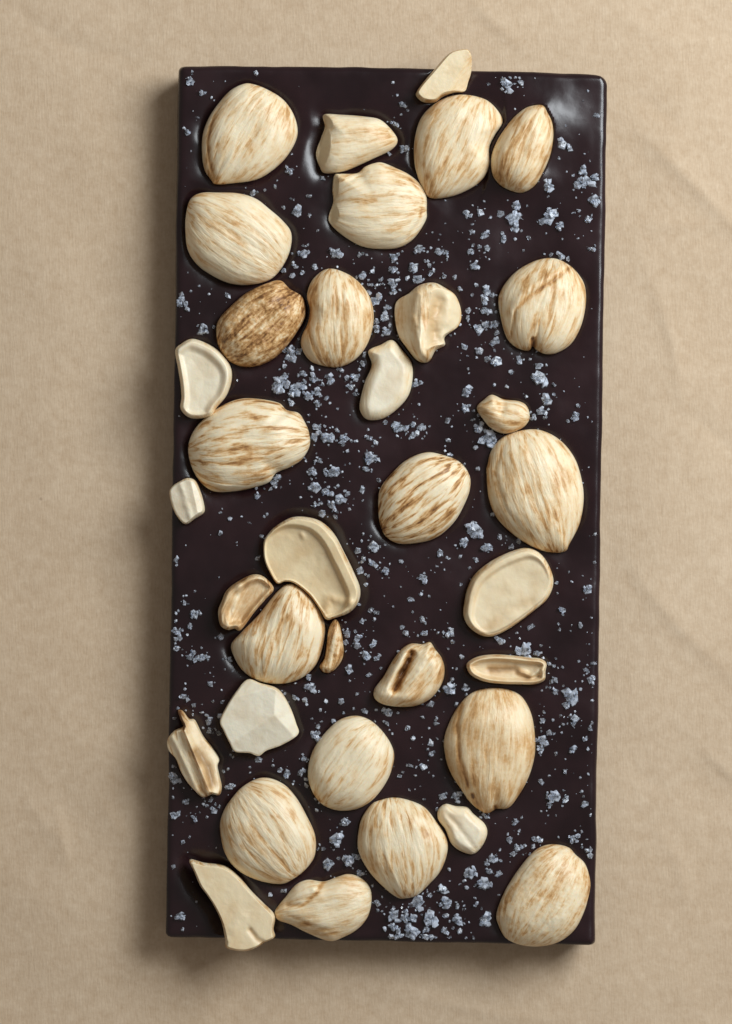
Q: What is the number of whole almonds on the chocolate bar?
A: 16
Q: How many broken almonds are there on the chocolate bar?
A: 19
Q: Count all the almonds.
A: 35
